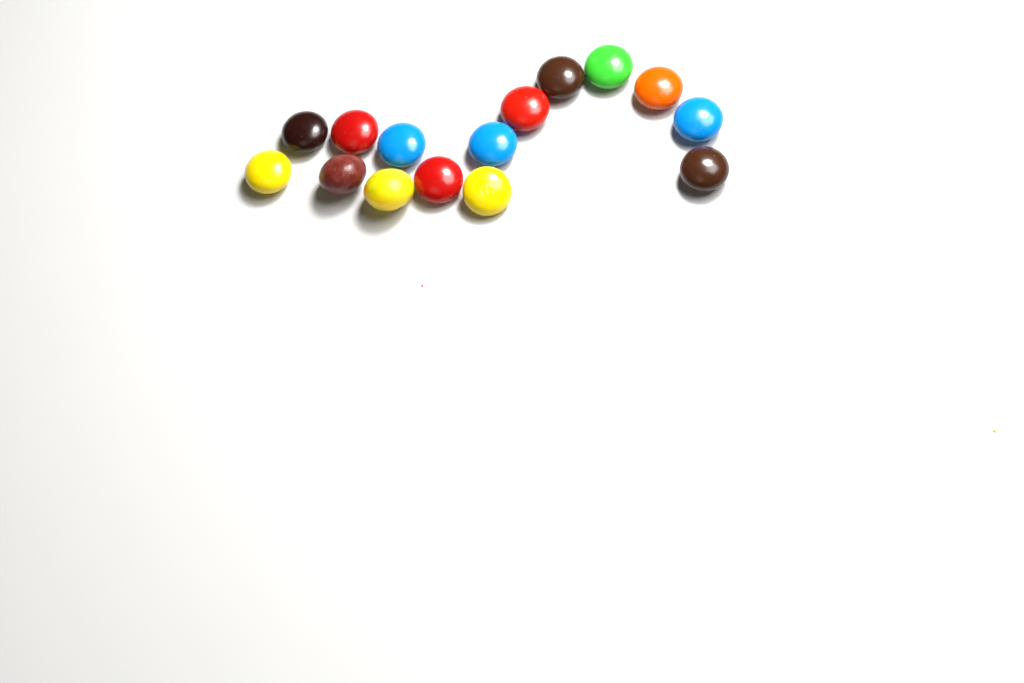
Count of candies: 15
